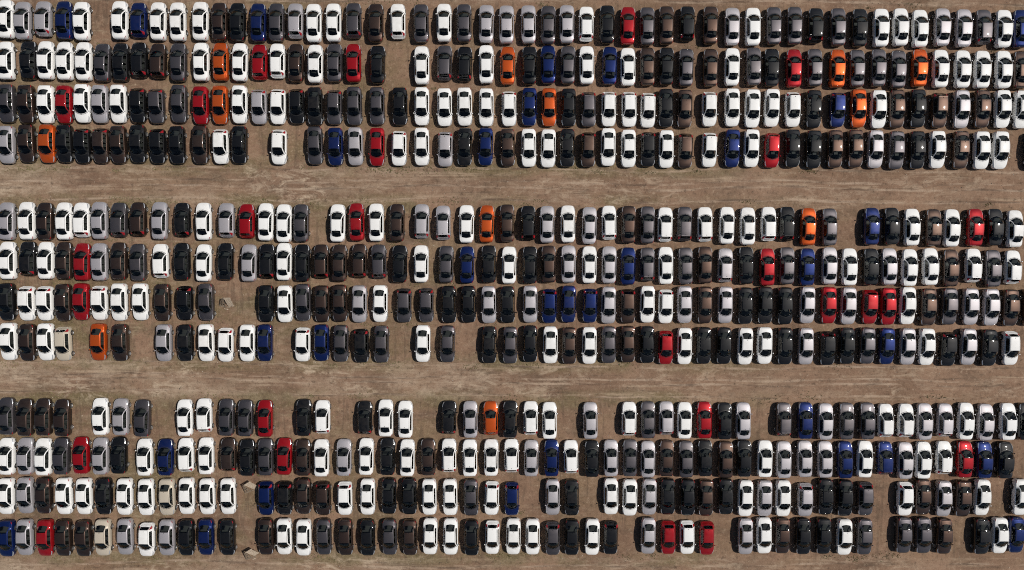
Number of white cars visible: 189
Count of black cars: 101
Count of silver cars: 76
